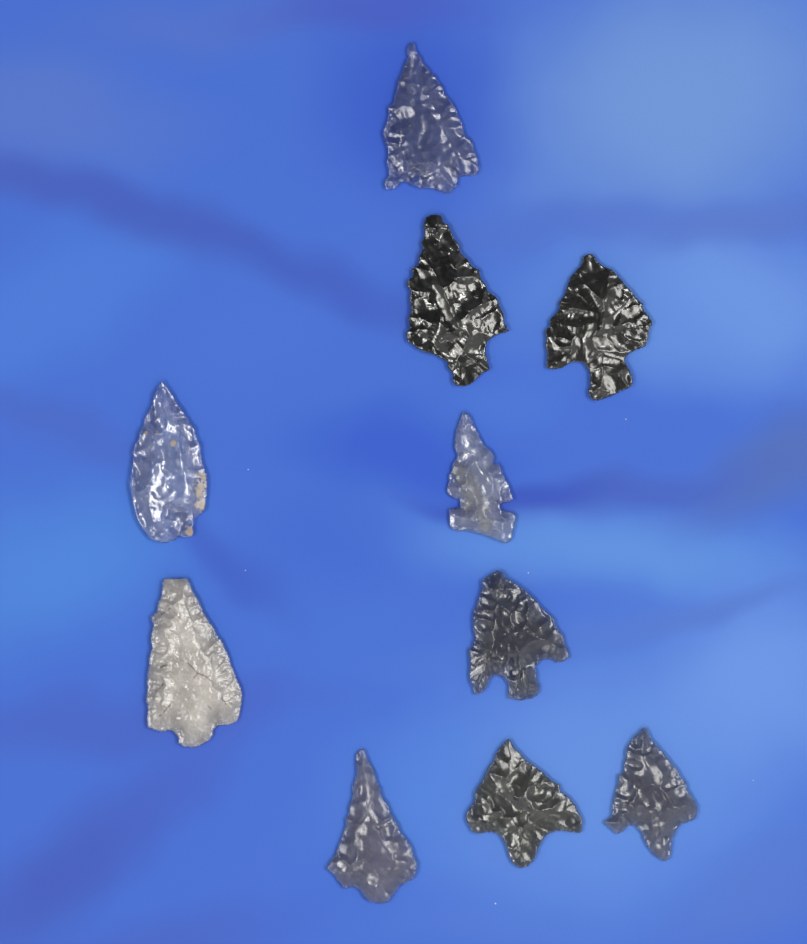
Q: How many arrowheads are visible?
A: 10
